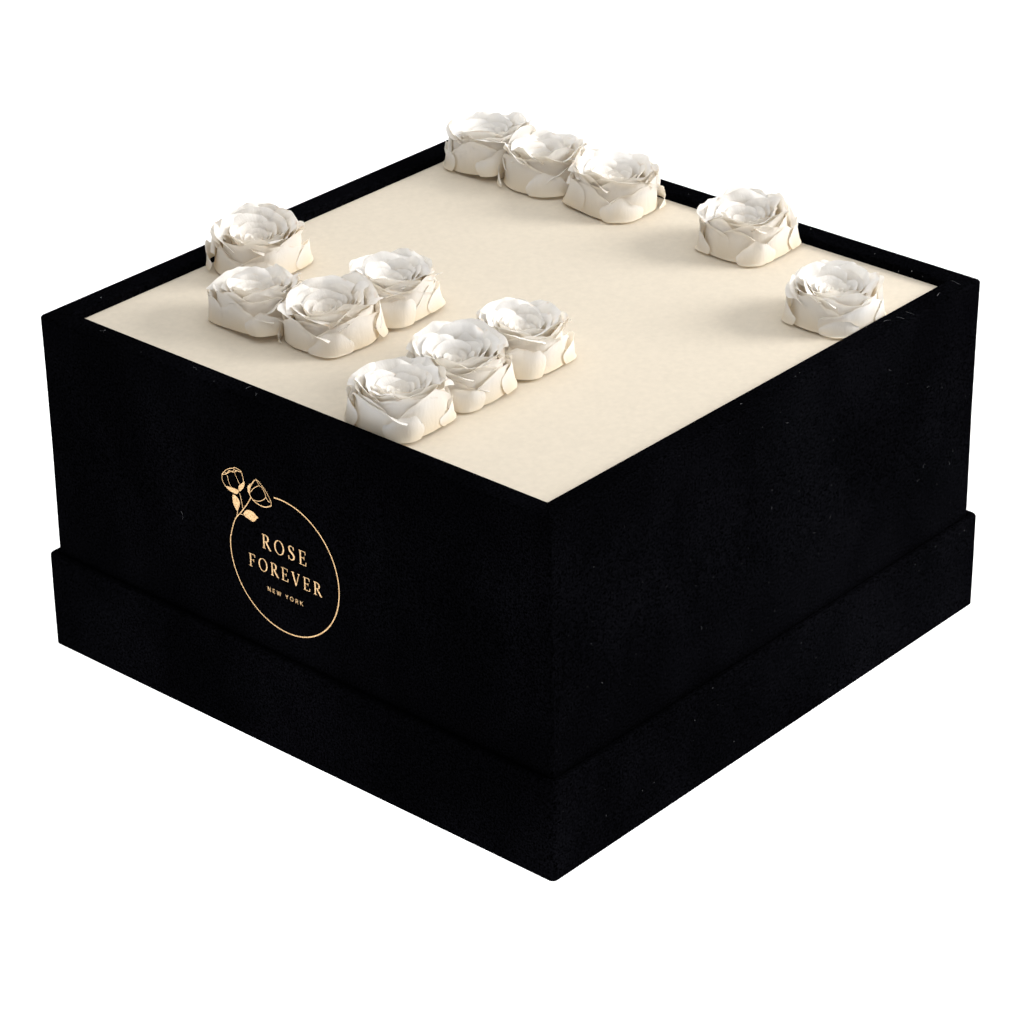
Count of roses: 12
